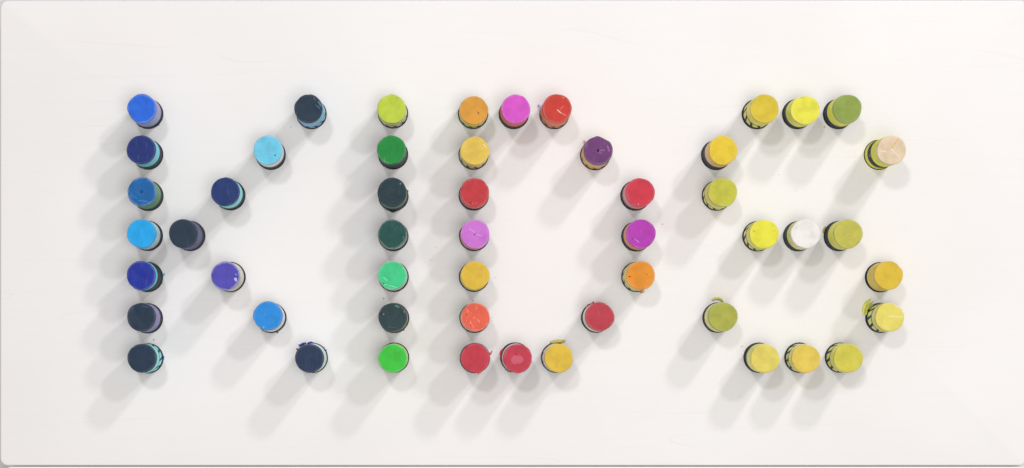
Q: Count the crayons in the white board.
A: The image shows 52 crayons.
